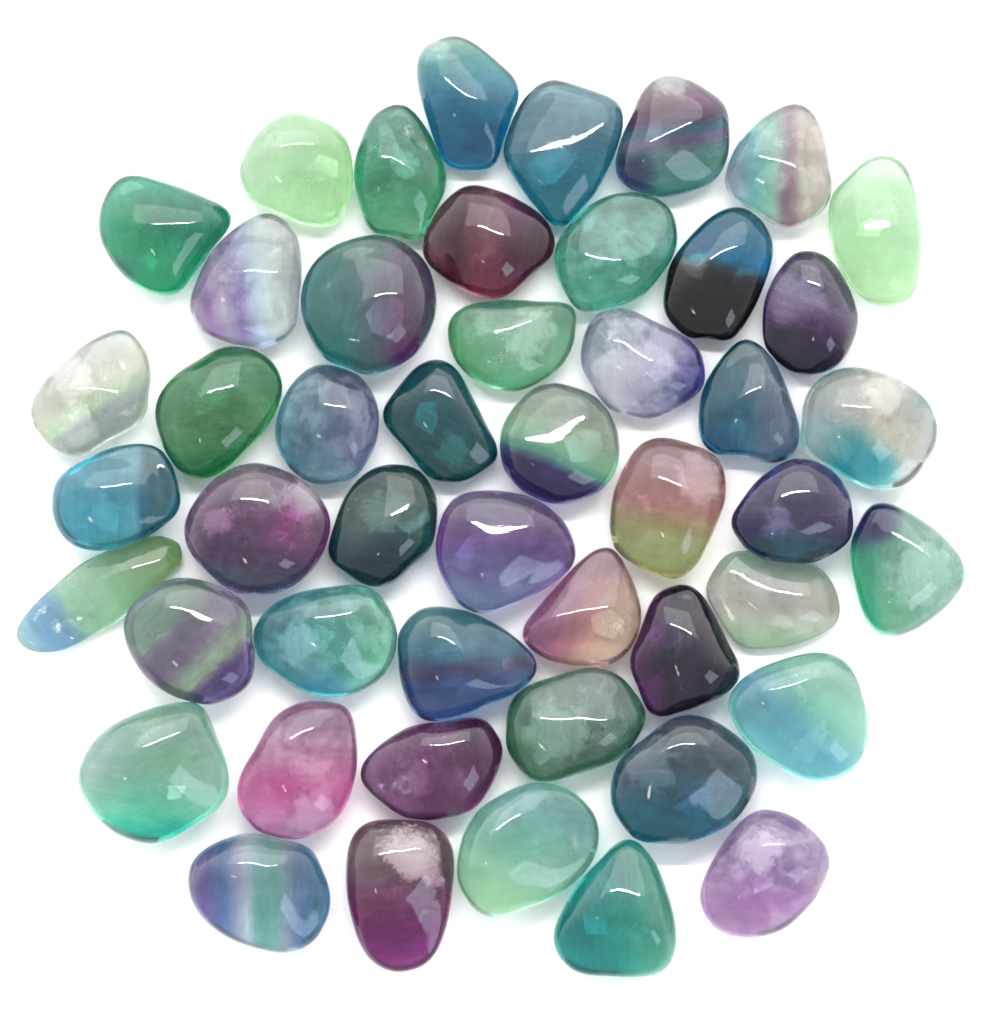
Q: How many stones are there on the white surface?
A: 48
